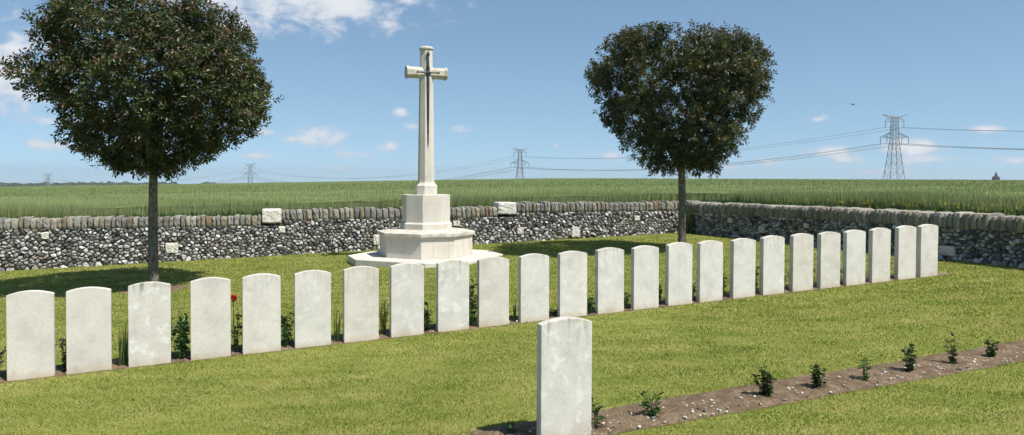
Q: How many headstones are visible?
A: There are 25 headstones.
